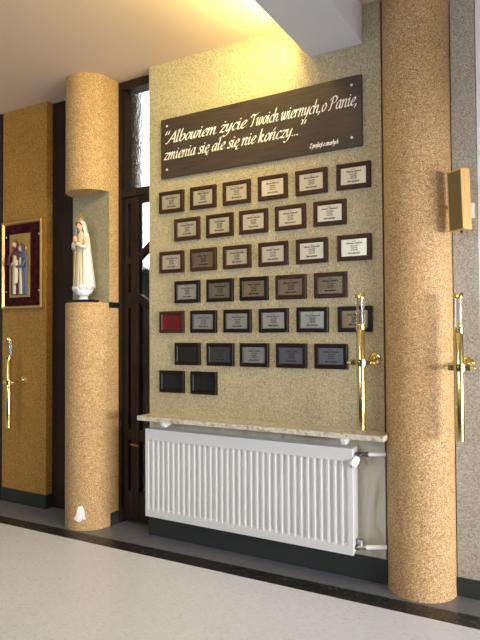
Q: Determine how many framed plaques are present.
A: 35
